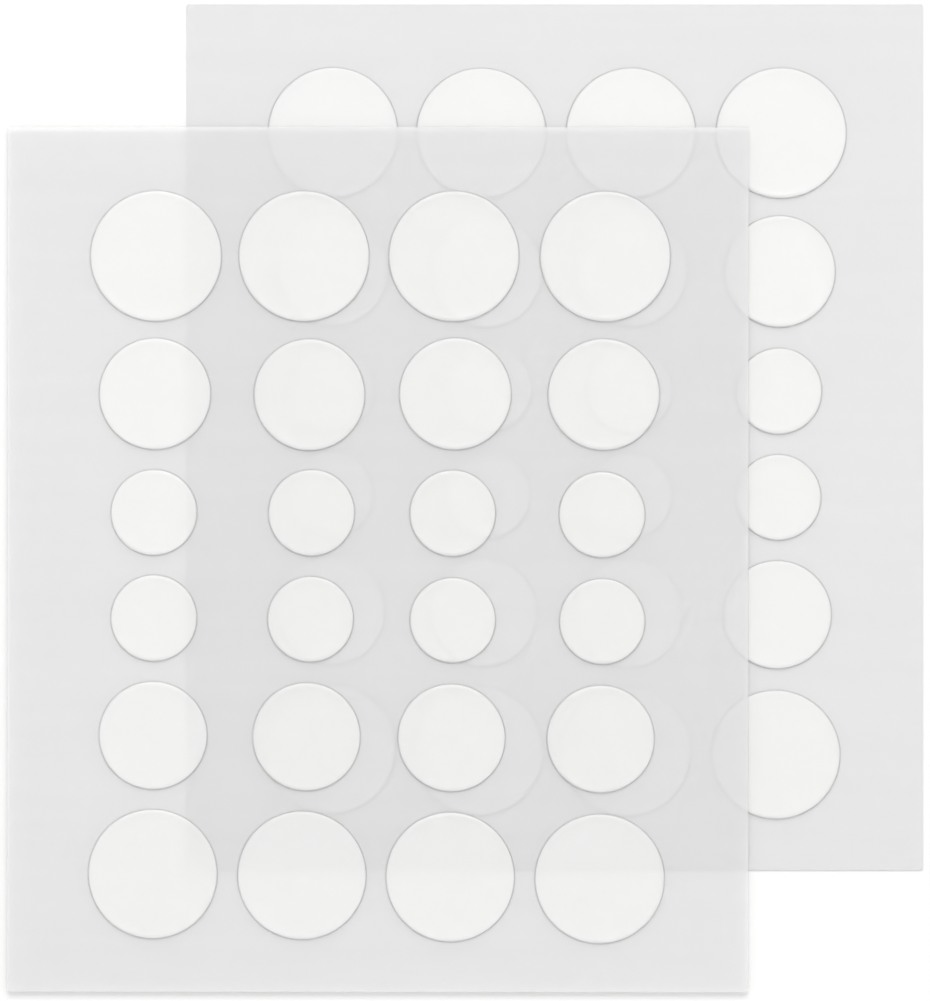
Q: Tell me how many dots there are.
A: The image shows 48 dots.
